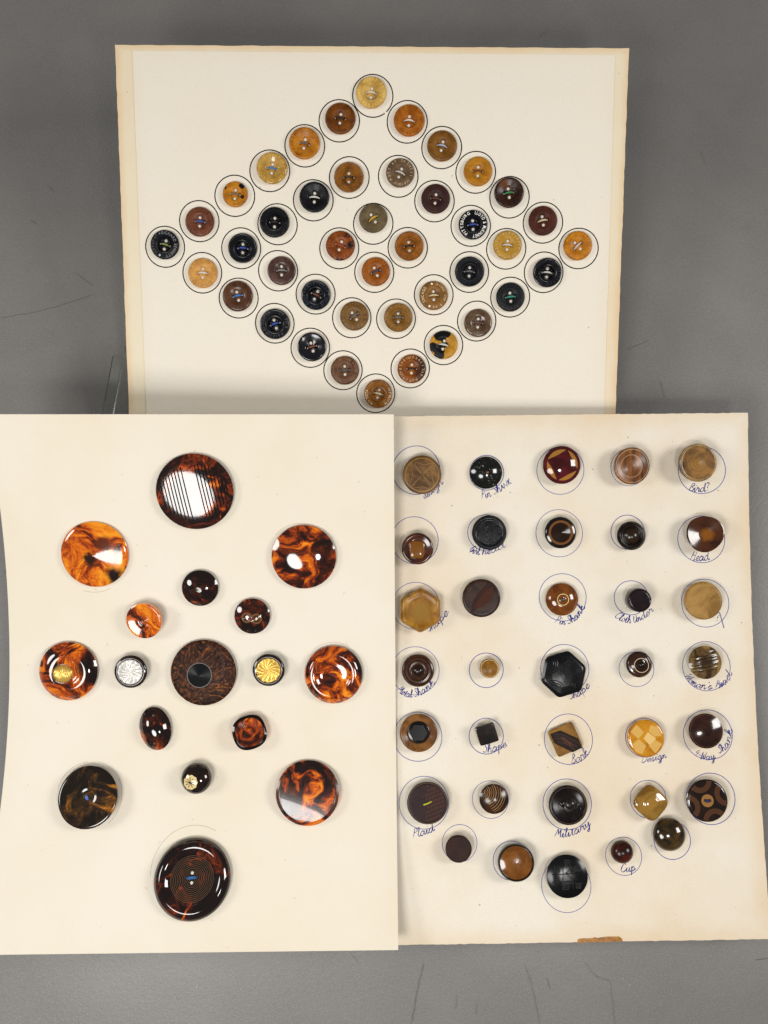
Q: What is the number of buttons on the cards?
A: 94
